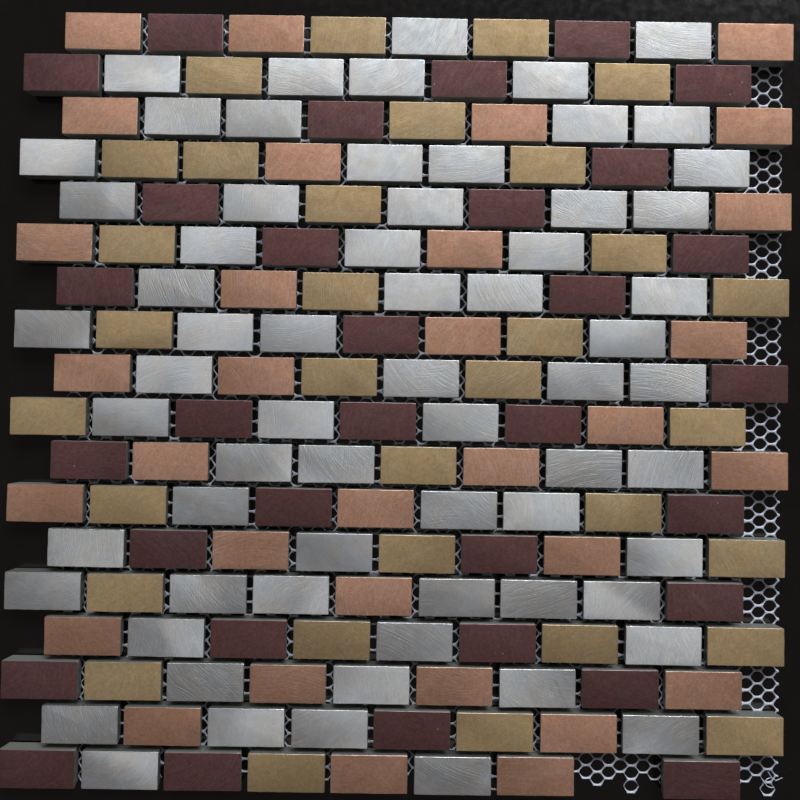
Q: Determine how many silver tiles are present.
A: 65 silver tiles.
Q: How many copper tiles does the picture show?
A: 32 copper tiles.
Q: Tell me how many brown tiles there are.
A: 32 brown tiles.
